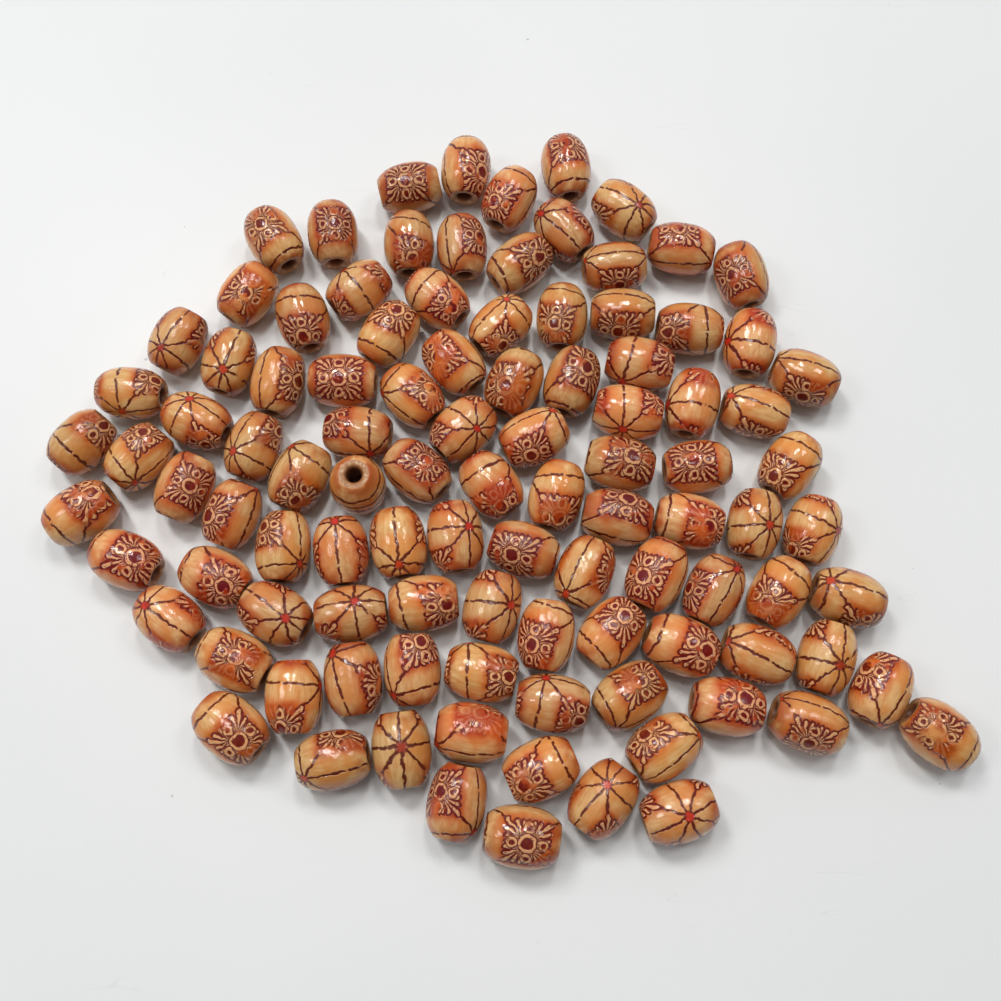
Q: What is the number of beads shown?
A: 103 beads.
